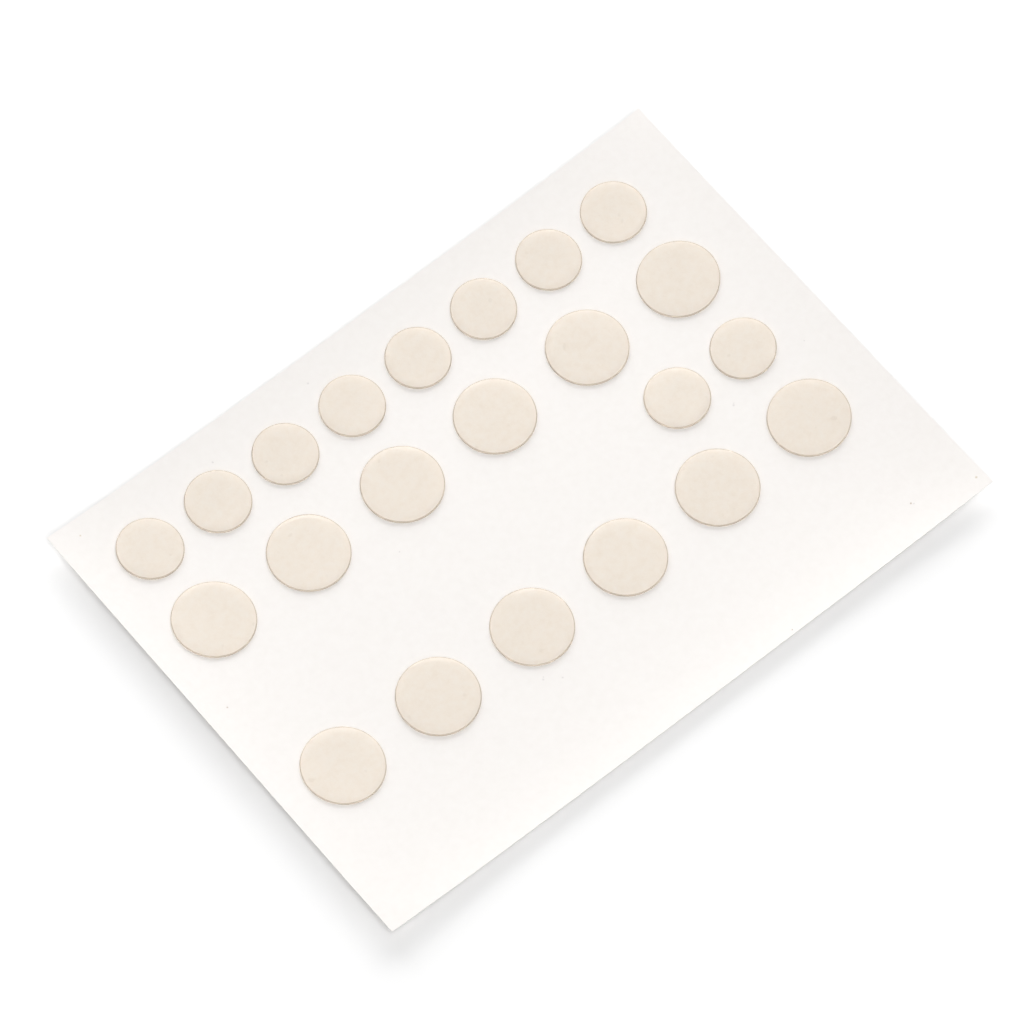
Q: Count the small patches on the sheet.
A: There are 10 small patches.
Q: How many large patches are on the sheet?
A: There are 12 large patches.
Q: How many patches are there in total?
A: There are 22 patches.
